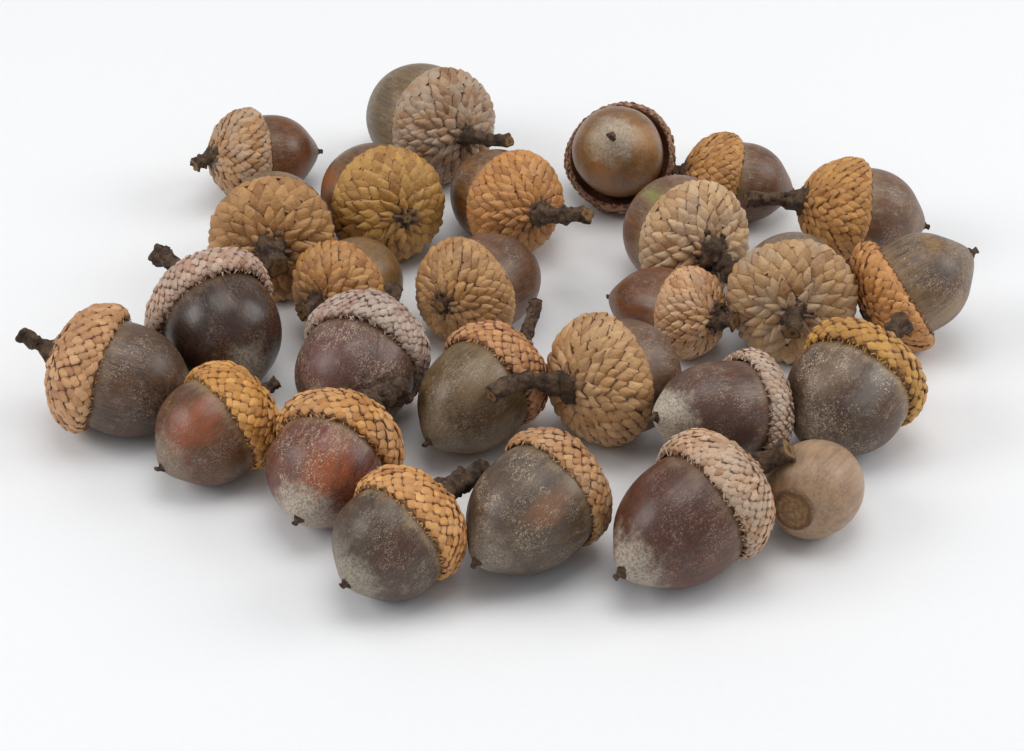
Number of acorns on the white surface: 27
